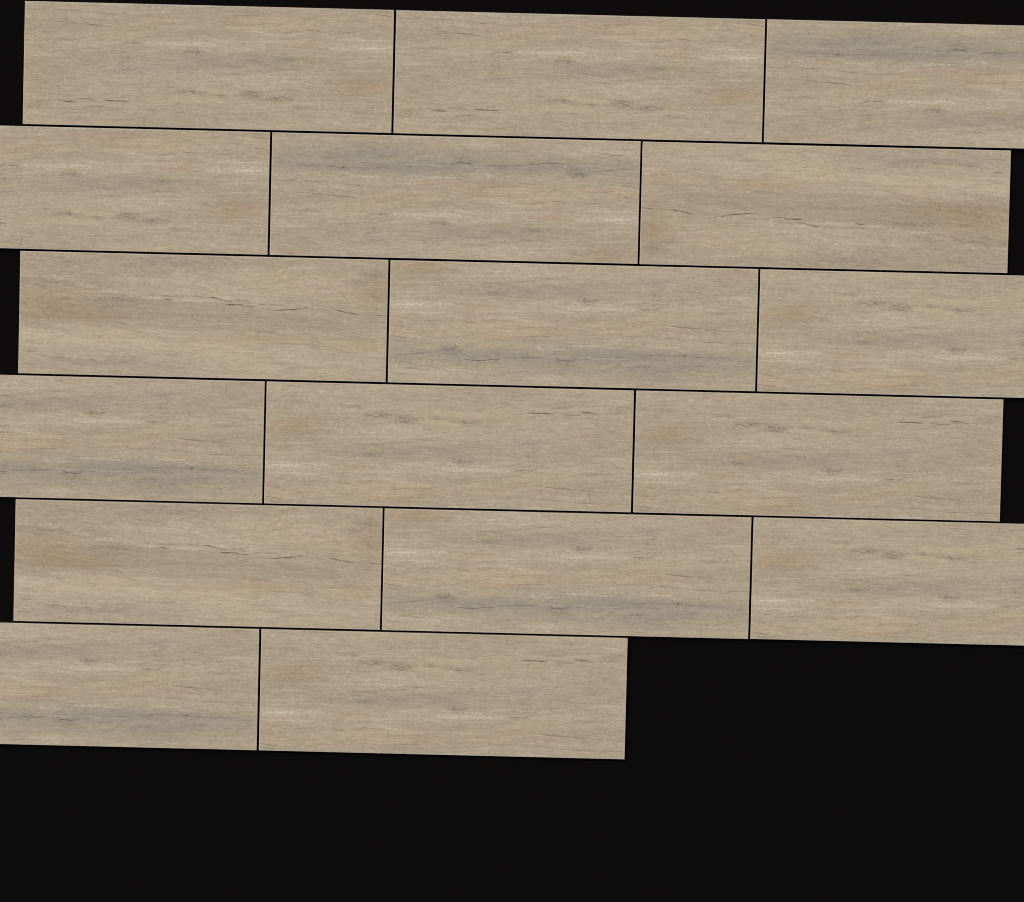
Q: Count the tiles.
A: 17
